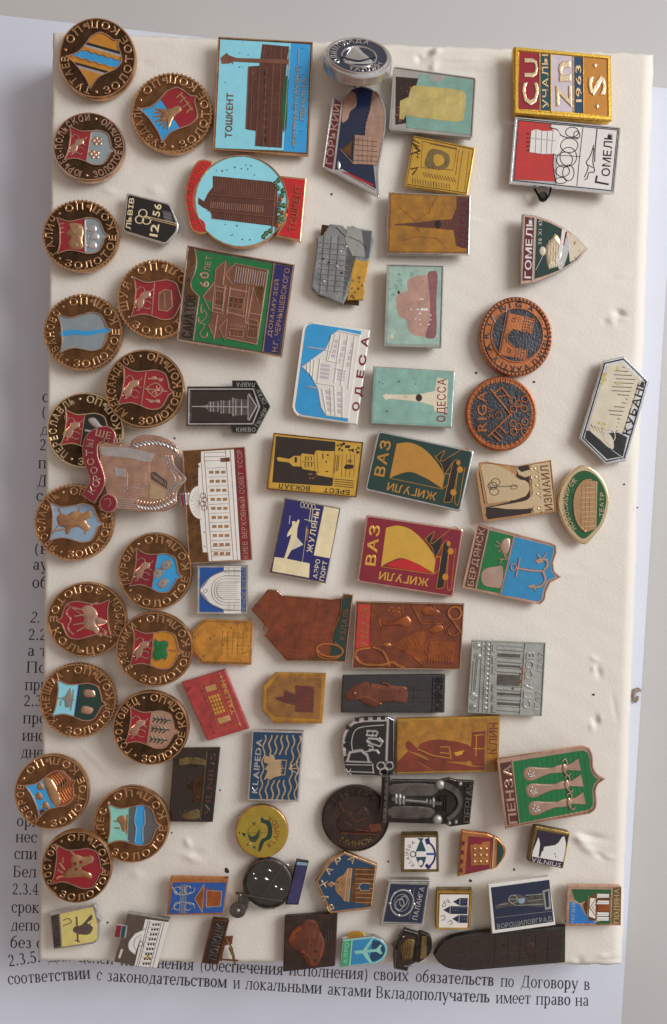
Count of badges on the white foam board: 79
